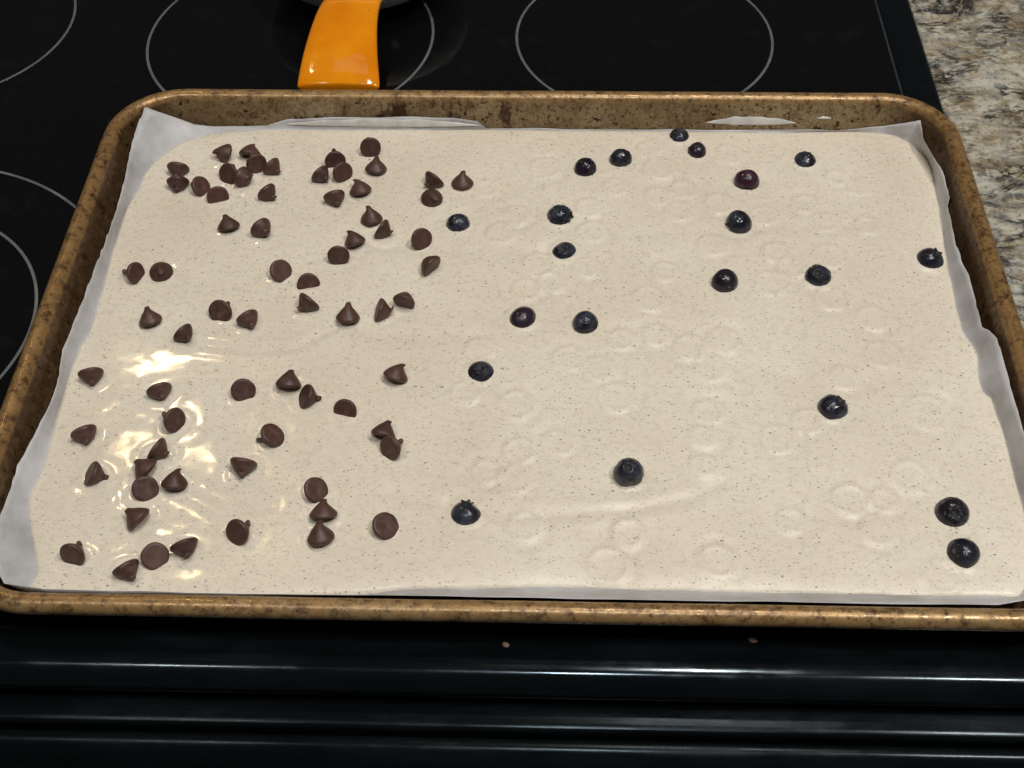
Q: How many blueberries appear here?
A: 21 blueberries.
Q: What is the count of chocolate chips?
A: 69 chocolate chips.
